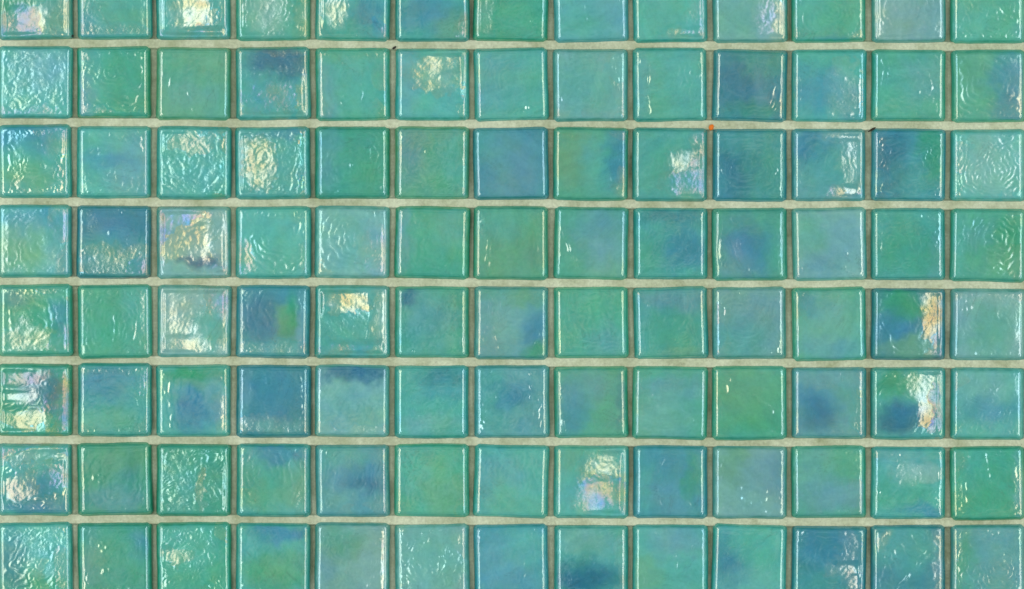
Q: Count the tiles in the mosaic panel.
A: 104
